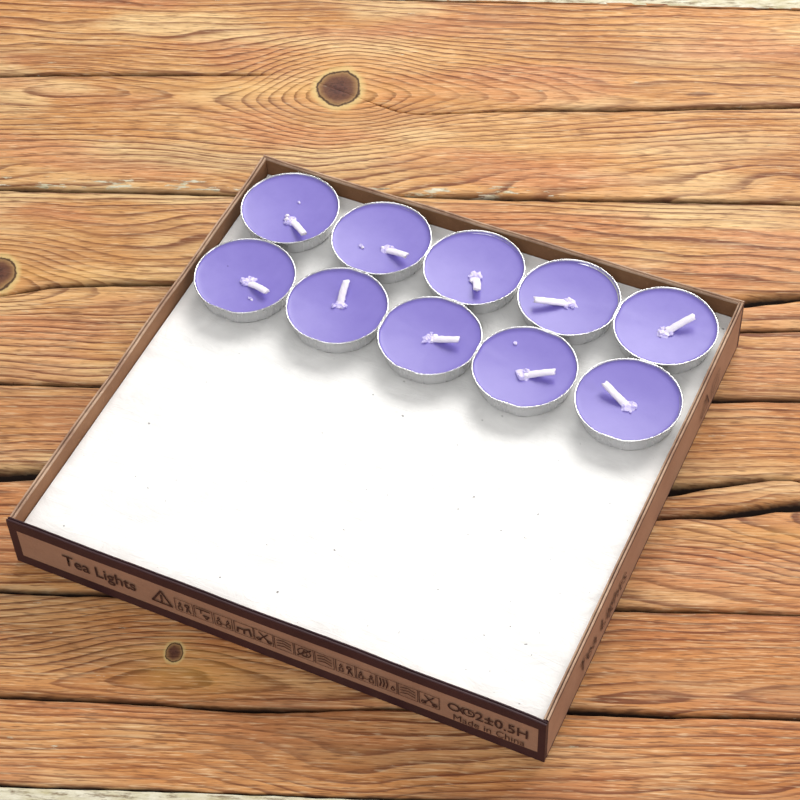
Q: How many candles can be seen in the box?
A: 10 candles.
